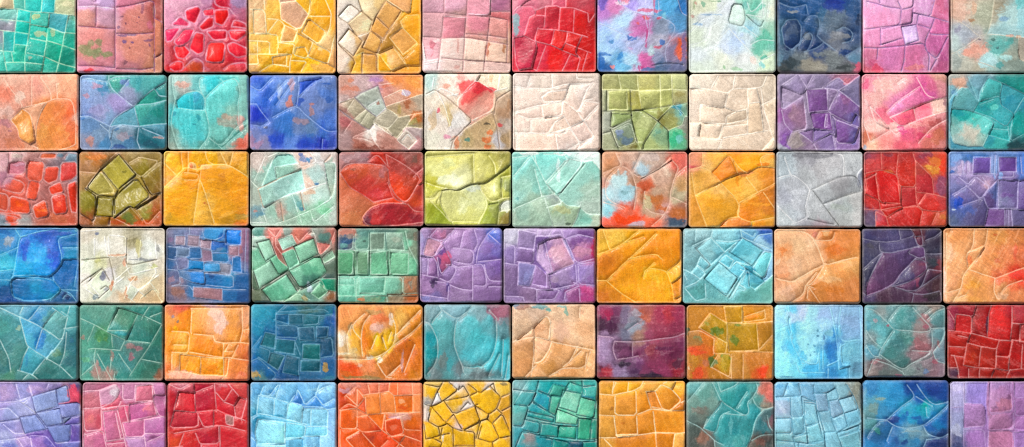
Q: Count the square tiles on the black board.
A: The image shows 72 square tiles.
